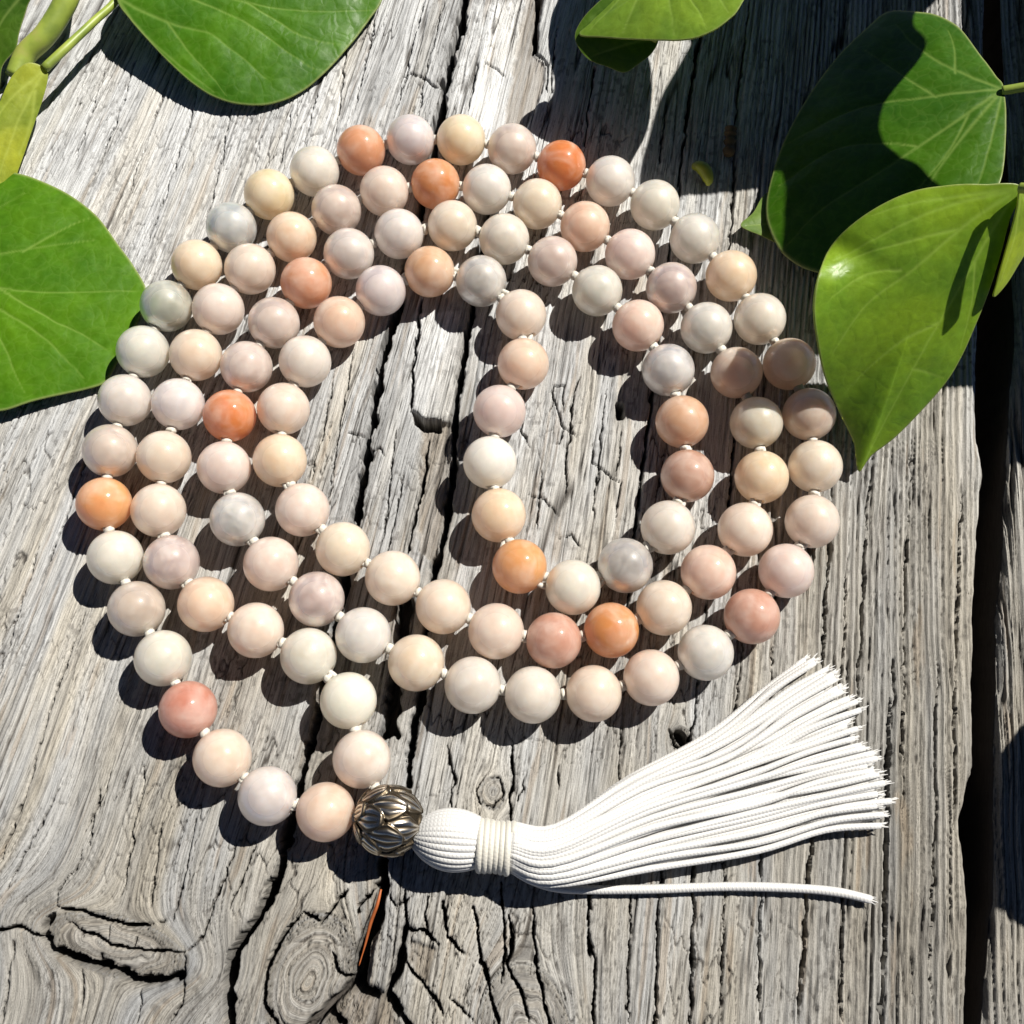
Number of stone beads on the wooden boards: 108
